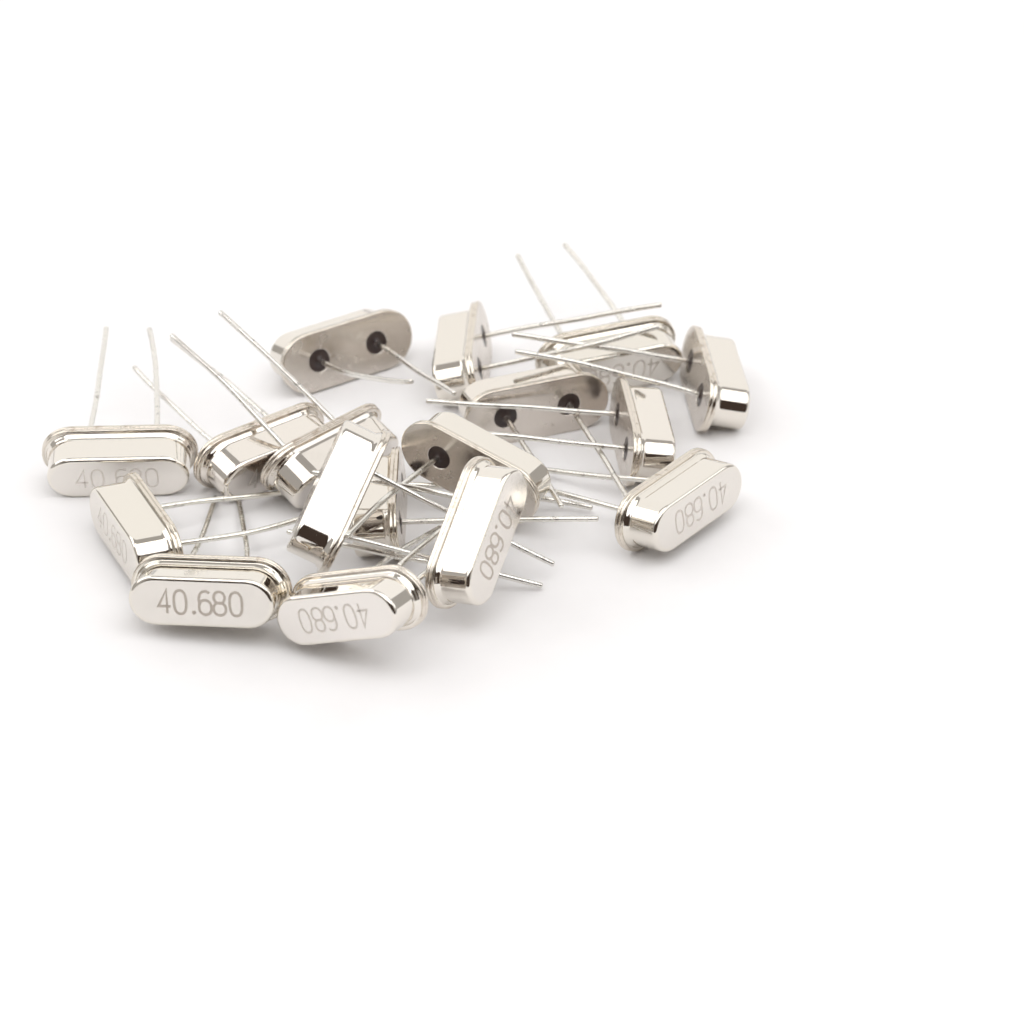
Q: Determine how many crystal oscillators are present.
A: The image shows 17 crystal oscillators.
